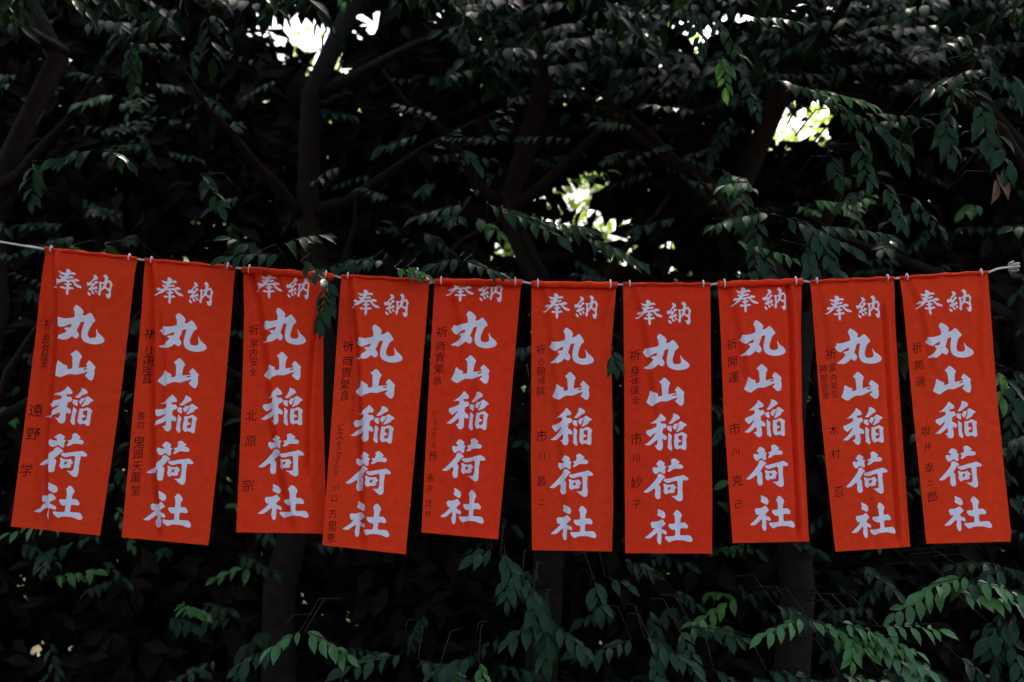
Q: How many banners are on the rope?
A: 10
